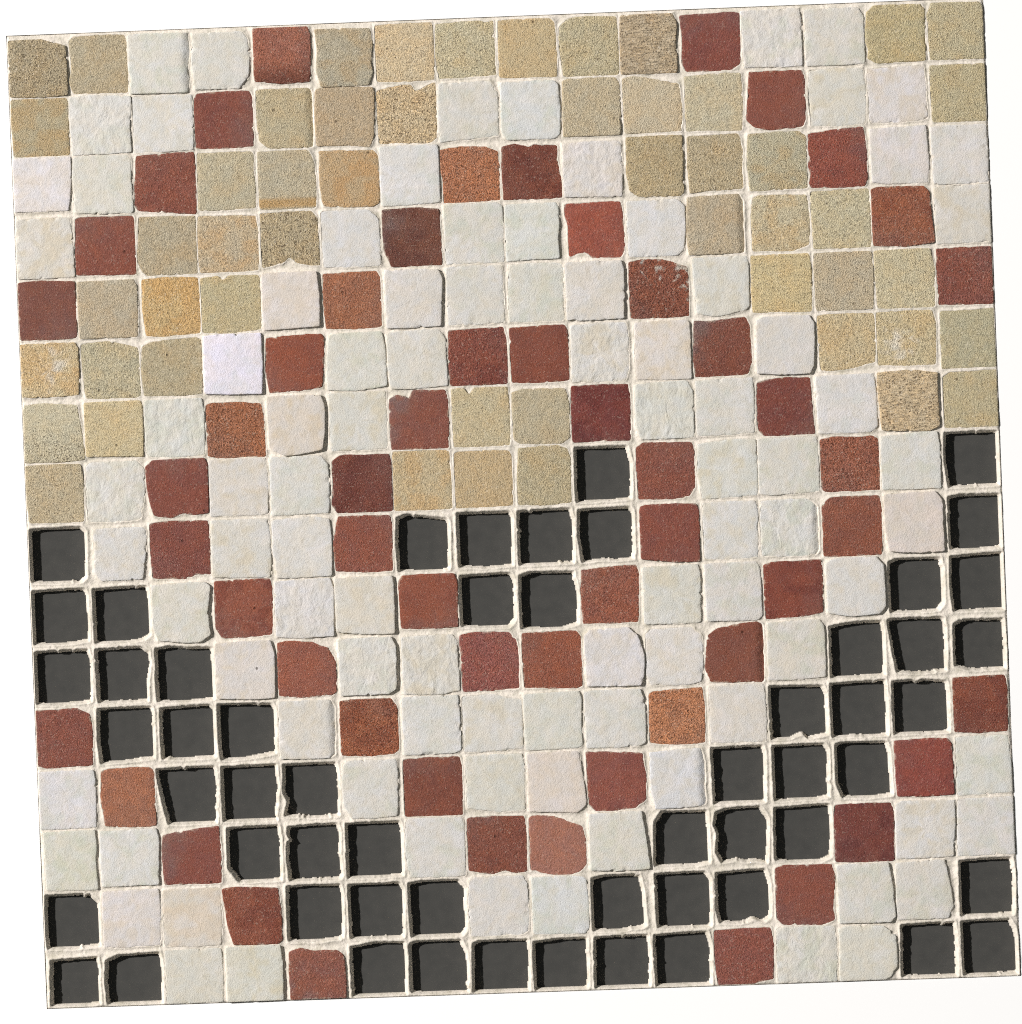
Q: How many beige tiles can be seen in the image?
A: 52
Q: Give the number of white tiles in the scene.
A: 92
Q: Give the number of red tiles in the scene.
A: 56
